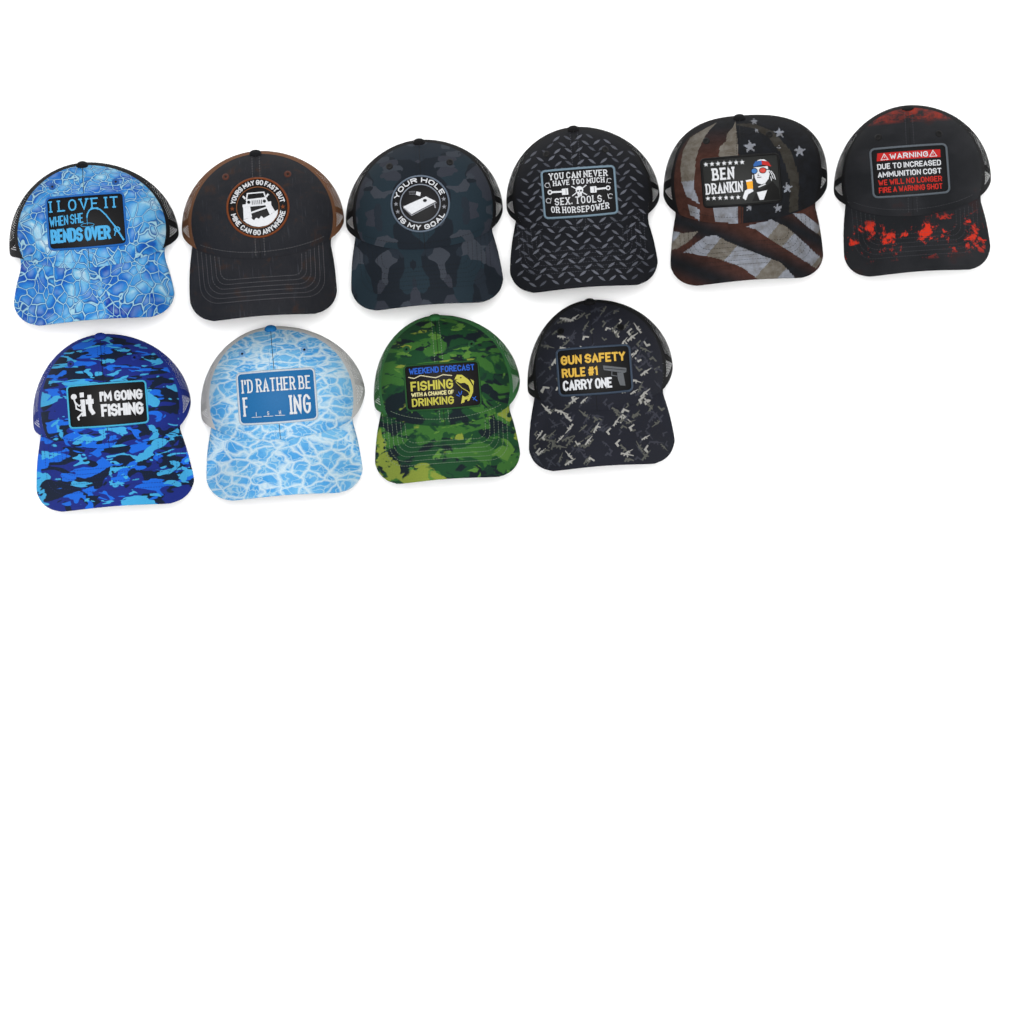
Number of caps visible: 10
